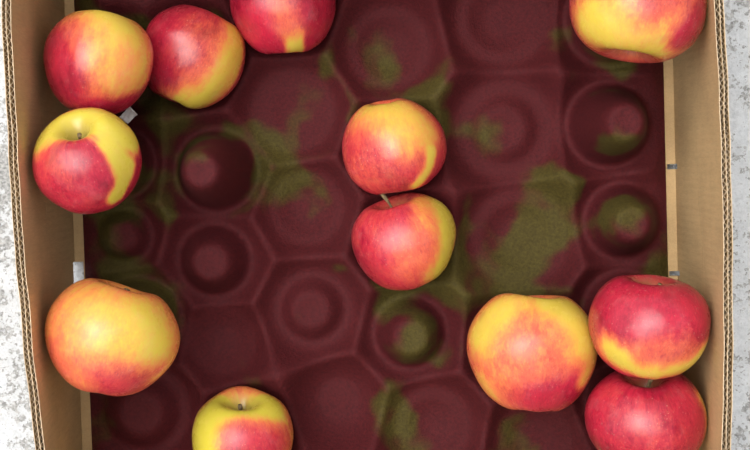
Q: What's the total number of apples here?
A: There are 12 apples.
